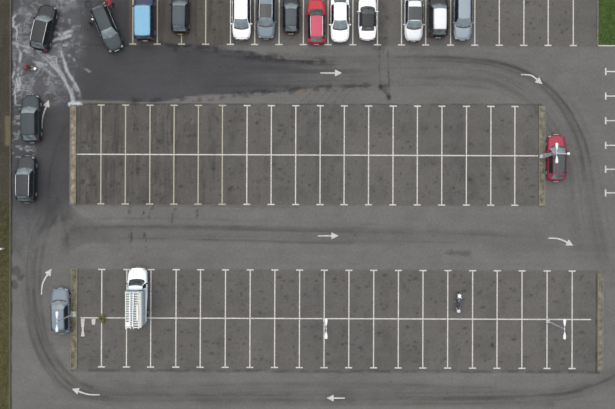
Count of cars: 17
